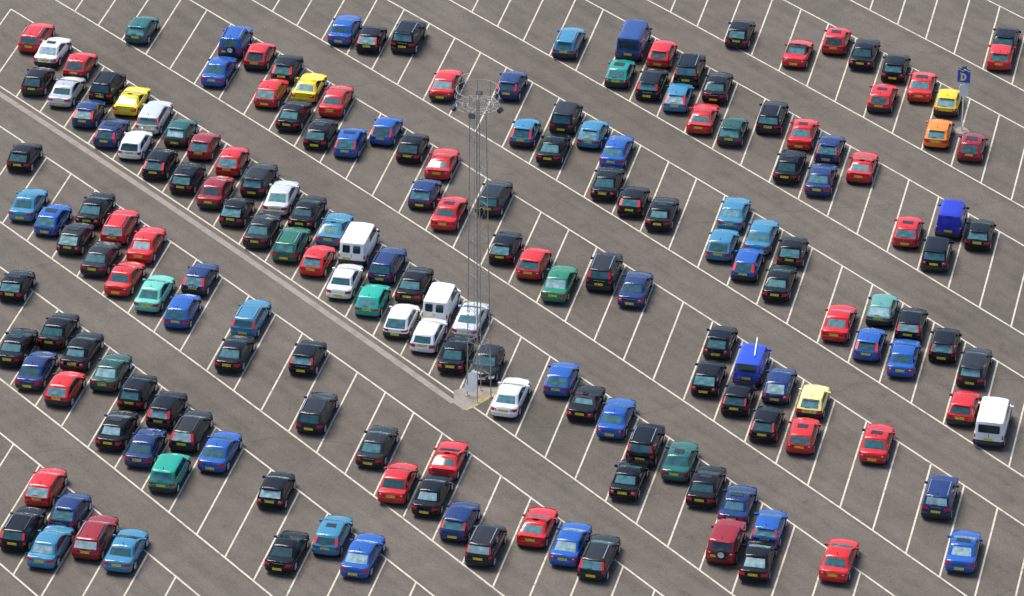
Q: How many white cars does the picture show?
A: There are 10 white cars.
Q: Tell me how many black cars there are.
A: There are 72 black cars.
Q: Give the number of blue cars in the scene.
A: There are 47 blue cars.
